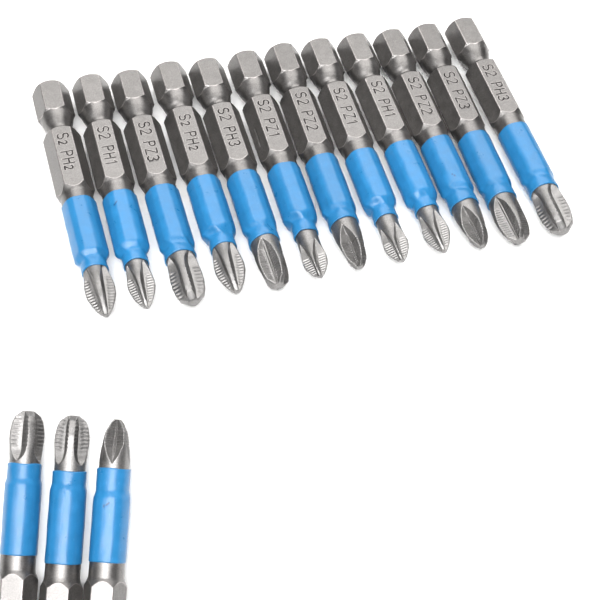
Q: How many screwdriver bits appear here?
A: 15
